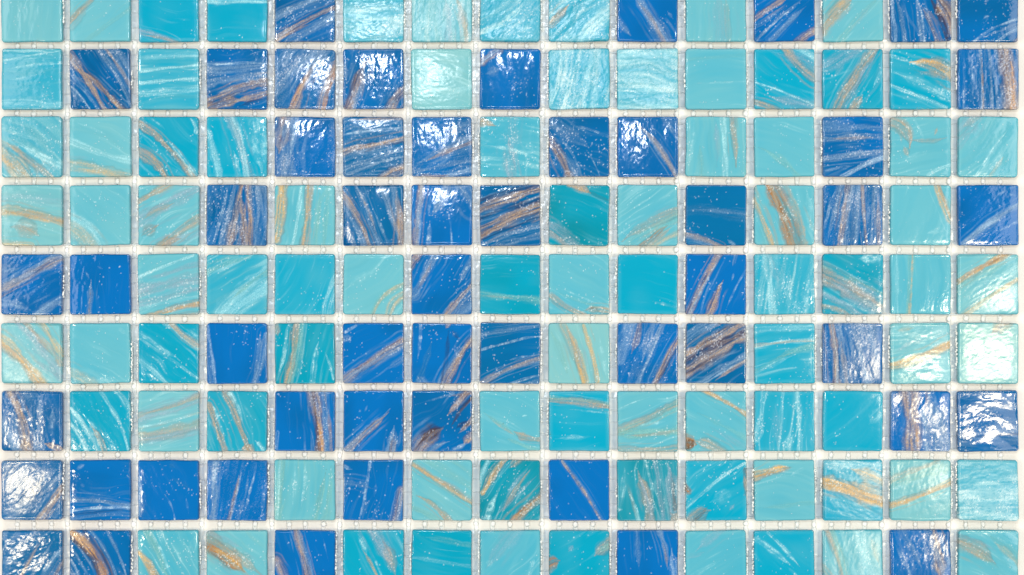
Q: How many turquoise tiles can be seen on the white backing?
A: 83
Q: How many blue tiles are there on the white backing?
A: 52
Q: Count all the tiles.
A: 135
